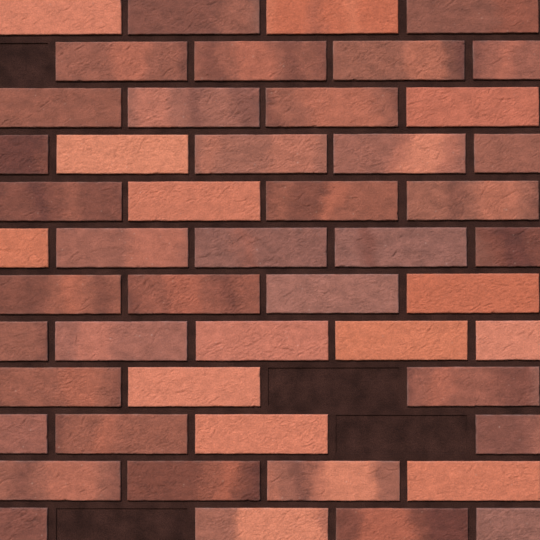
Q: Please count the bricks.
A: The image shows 50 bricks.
